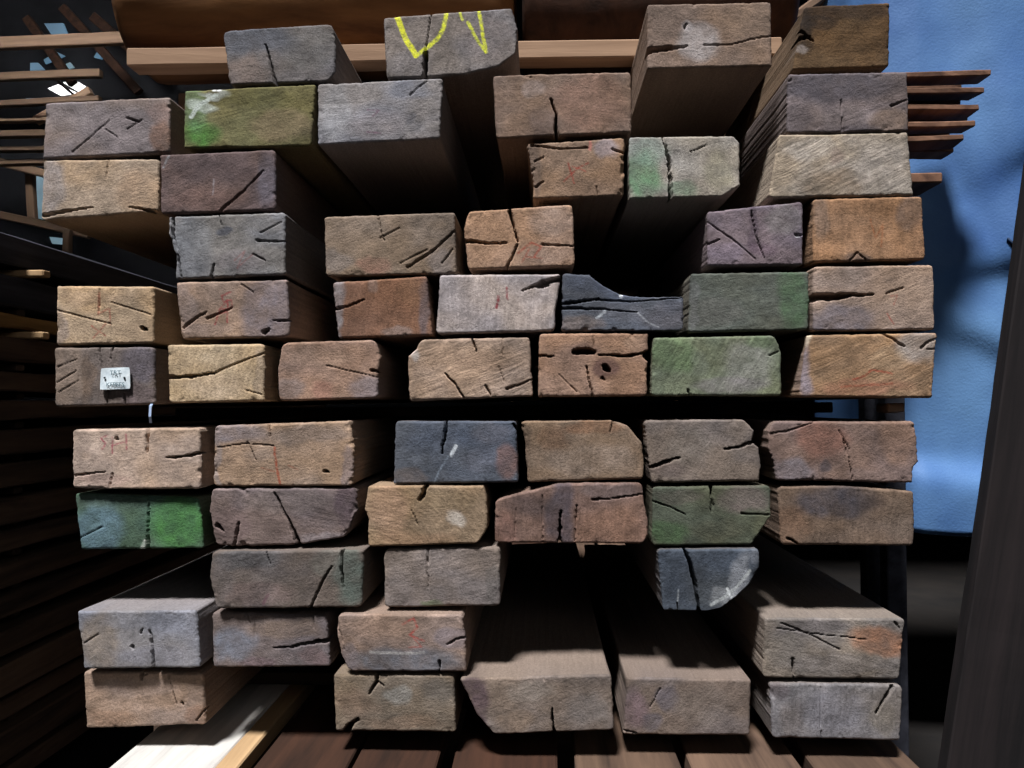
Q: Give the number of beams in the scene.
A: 57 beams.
